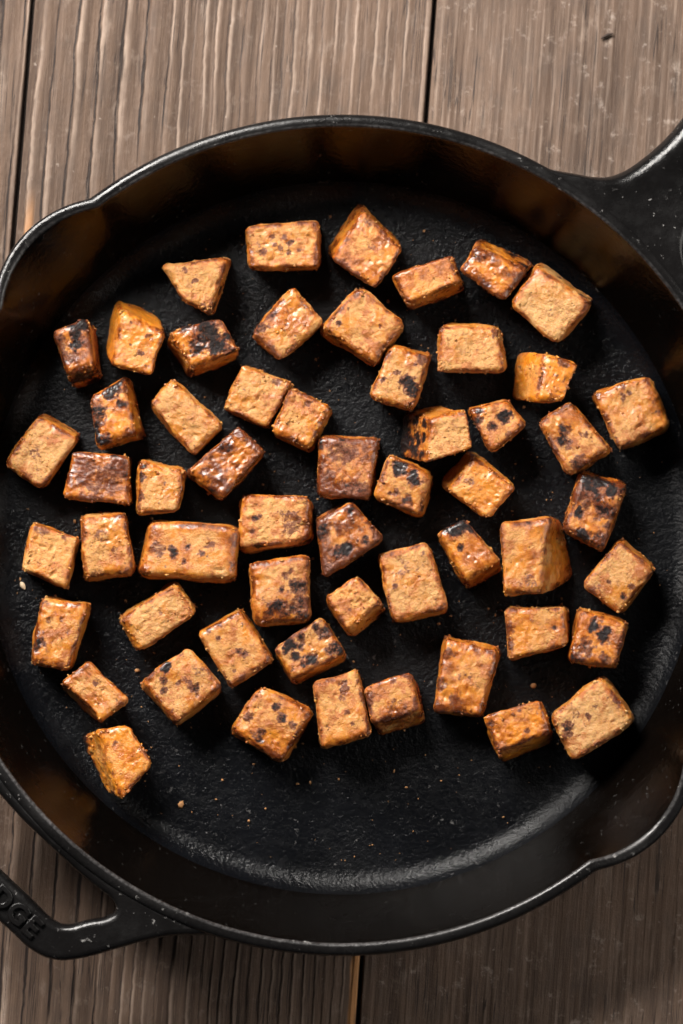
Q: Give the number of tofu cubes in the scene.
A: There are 56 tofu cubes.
